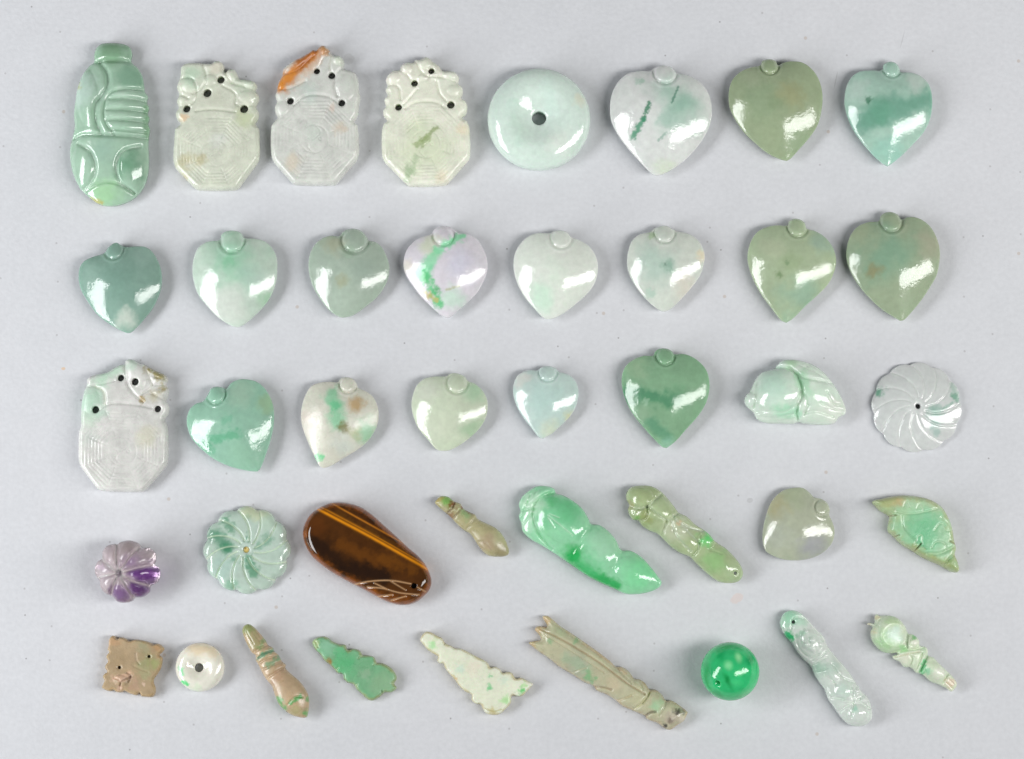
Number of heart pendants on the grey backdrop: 17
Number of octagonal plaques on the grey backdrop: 4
